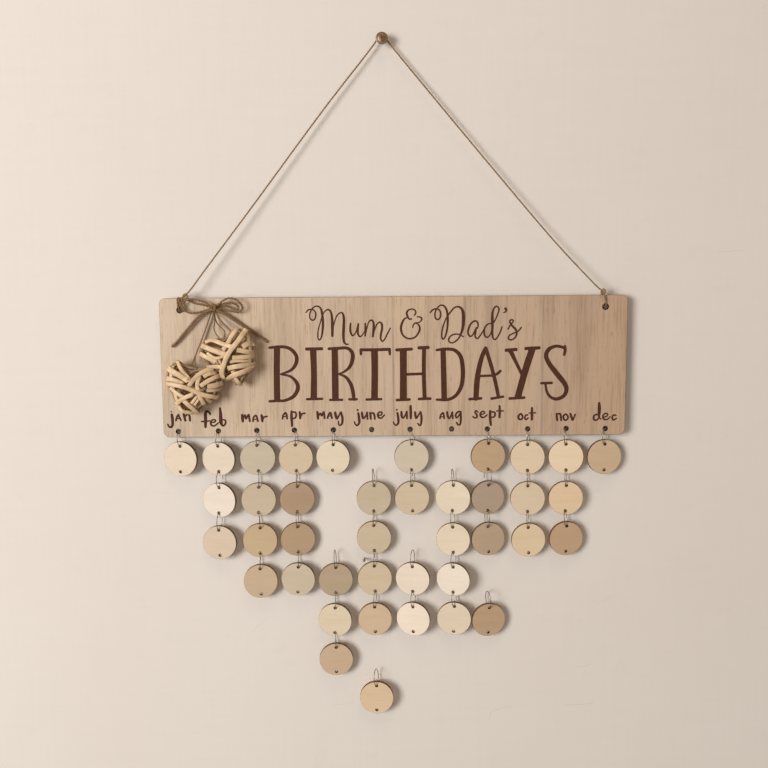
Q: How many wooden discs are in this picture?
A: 40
